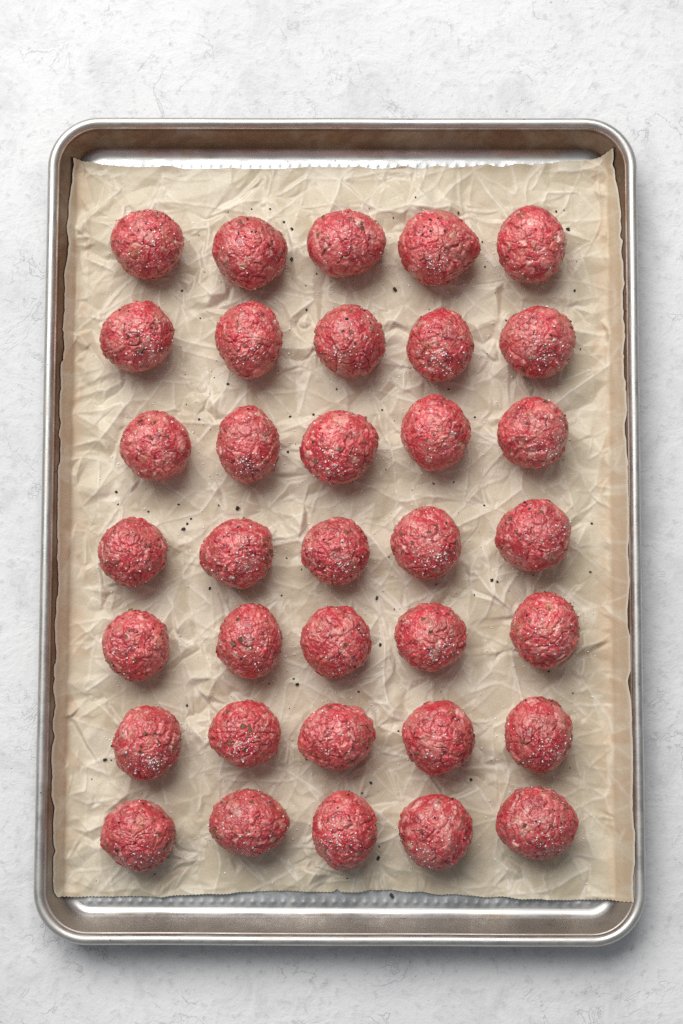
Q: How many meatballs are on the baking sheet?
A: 35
